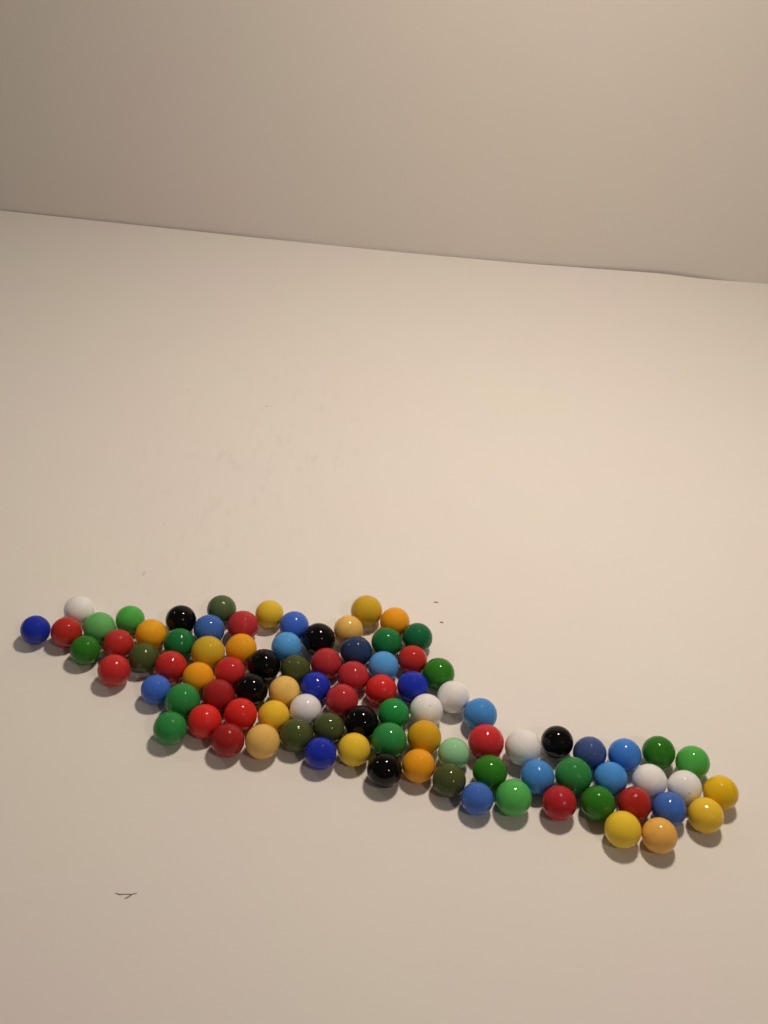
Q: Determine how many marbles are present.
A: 91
